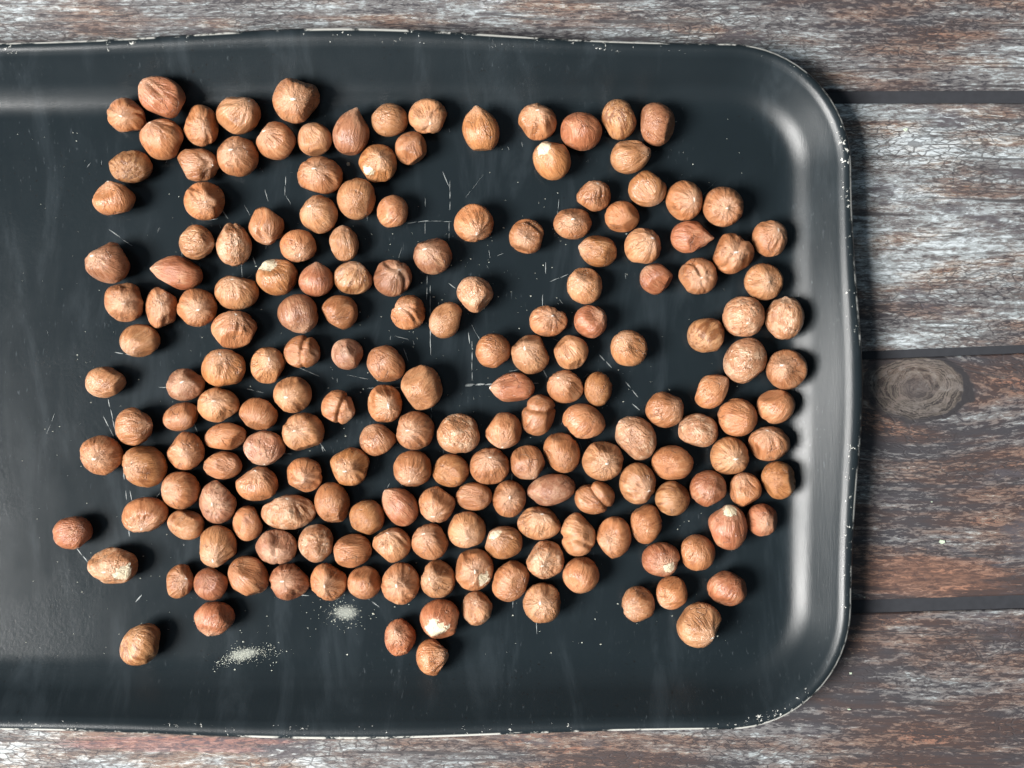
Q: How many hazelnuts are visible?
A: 189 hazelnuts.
